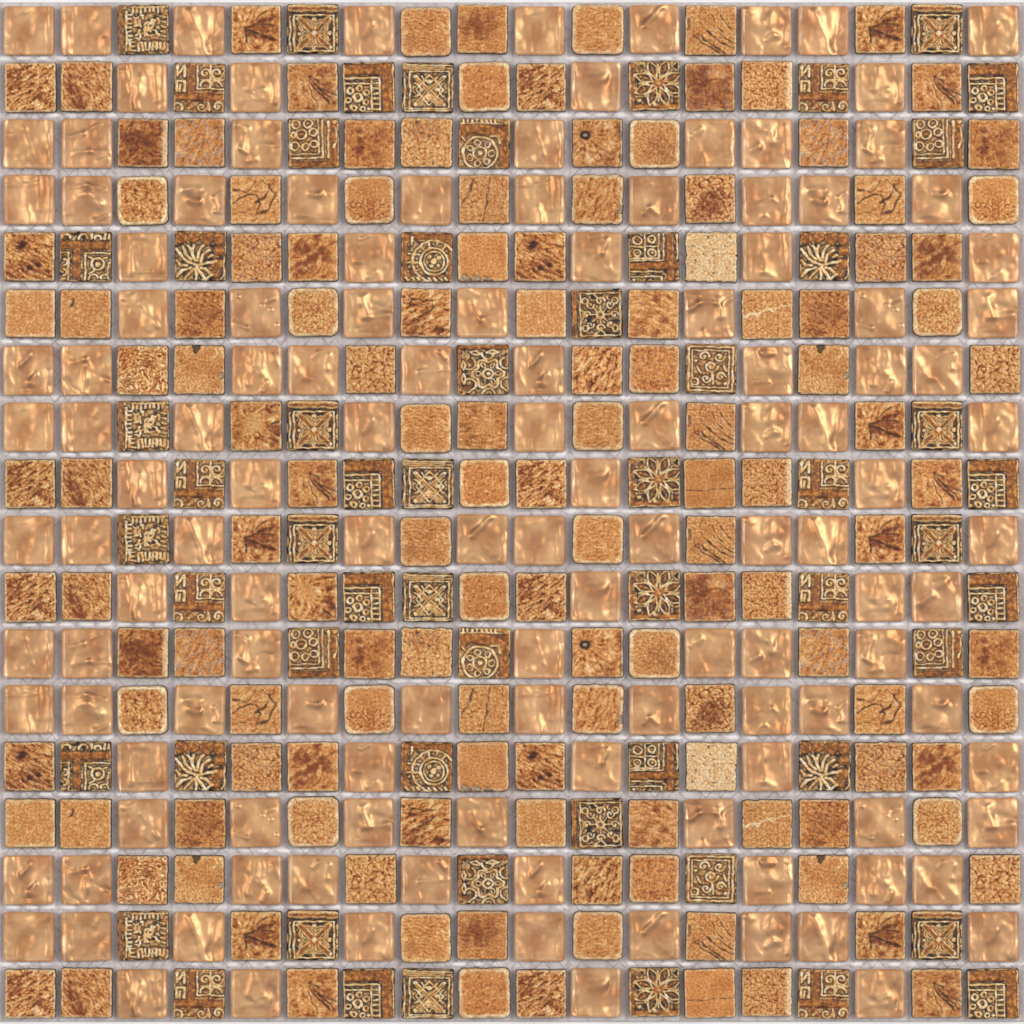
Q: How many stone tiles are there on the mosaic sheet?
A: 136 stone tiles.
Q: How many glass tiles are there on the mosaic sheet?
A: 130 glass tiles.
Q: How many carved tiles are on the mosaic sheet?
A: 58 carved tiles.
